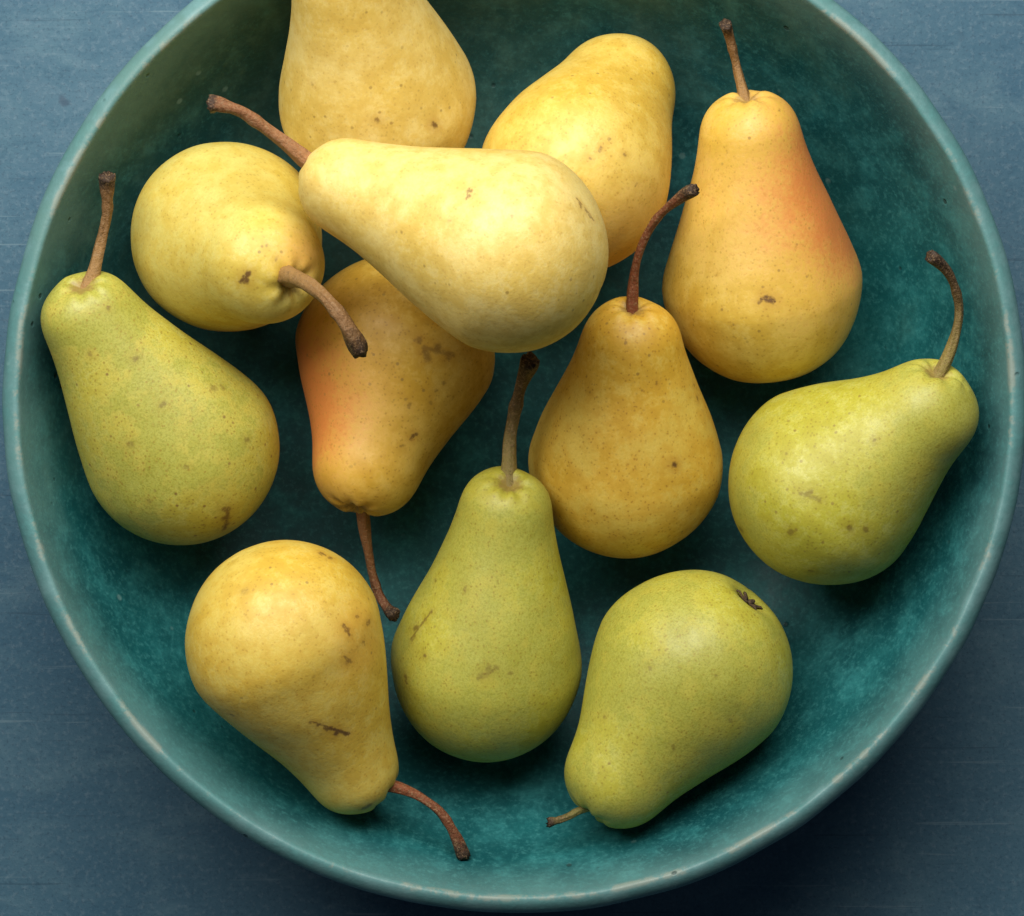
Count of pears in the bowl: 12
